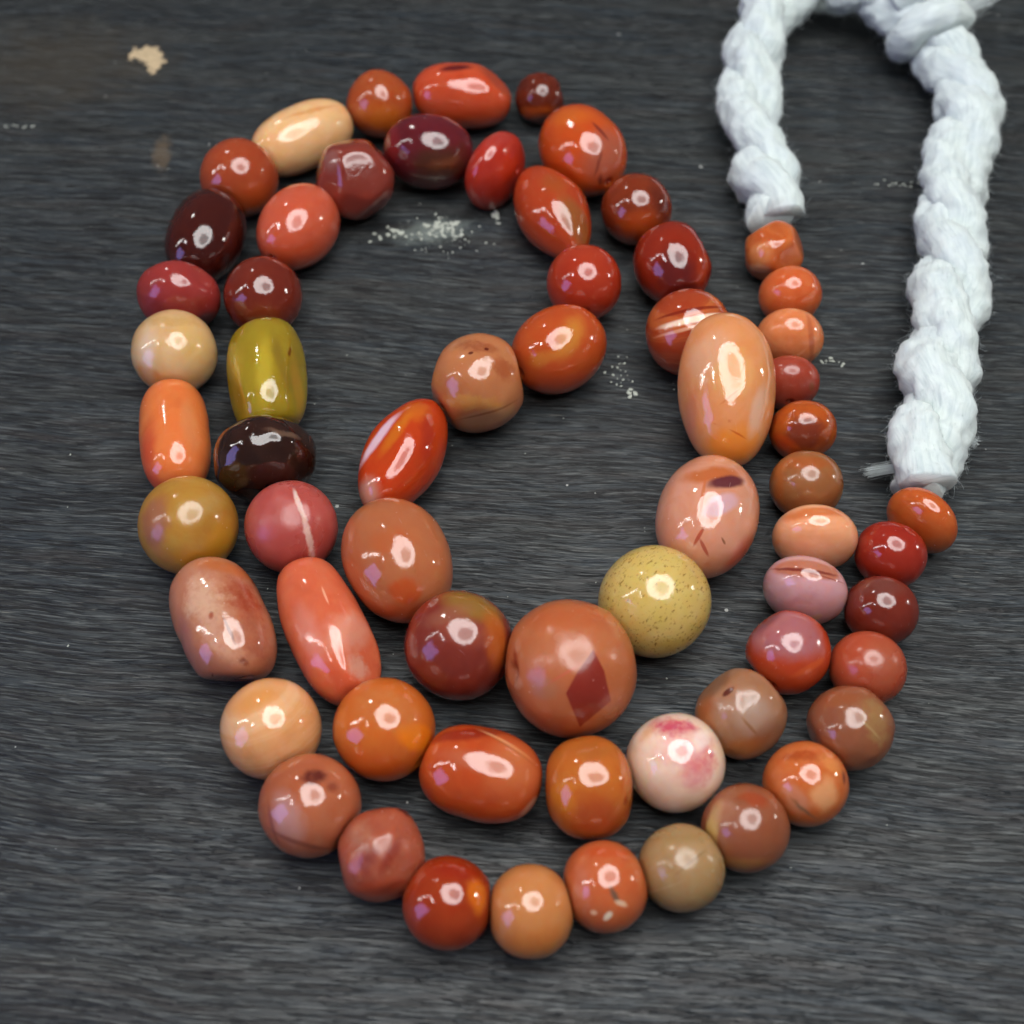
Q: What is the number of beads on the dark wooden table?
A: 63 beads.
